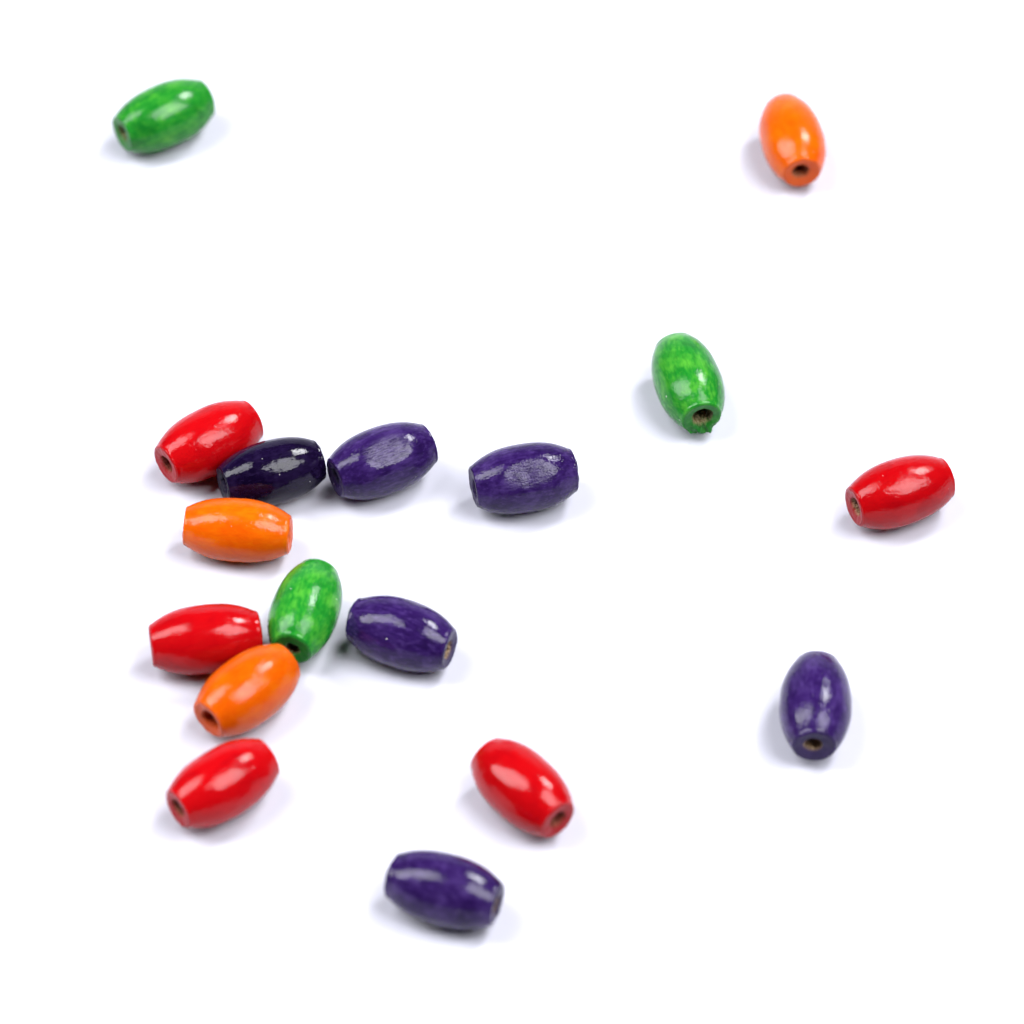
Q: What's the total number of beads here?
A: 17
